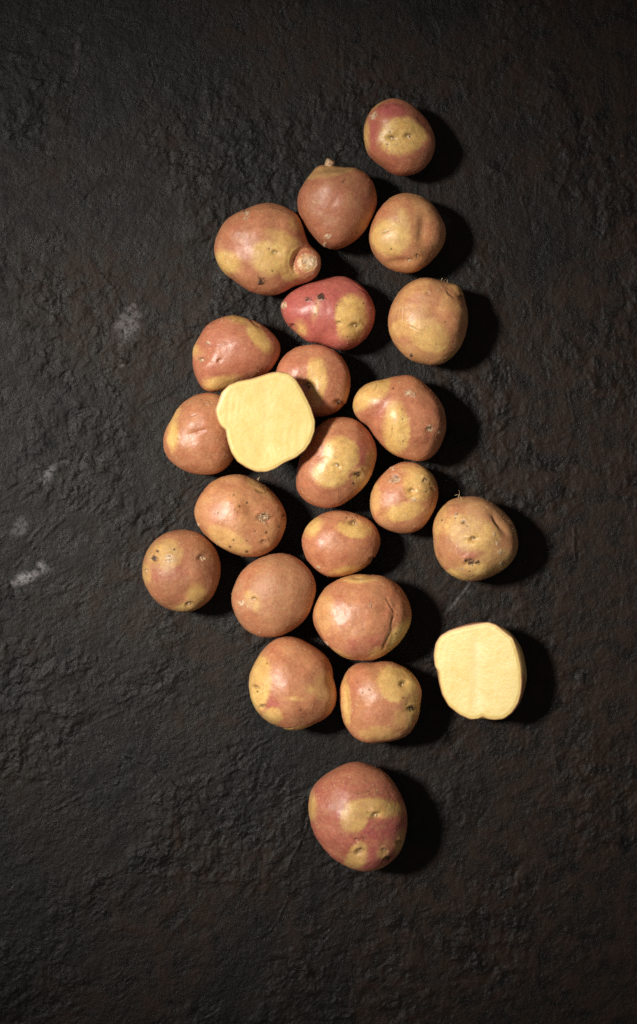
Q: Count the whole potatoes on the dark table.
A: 21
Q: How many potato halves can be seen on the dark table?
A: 2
